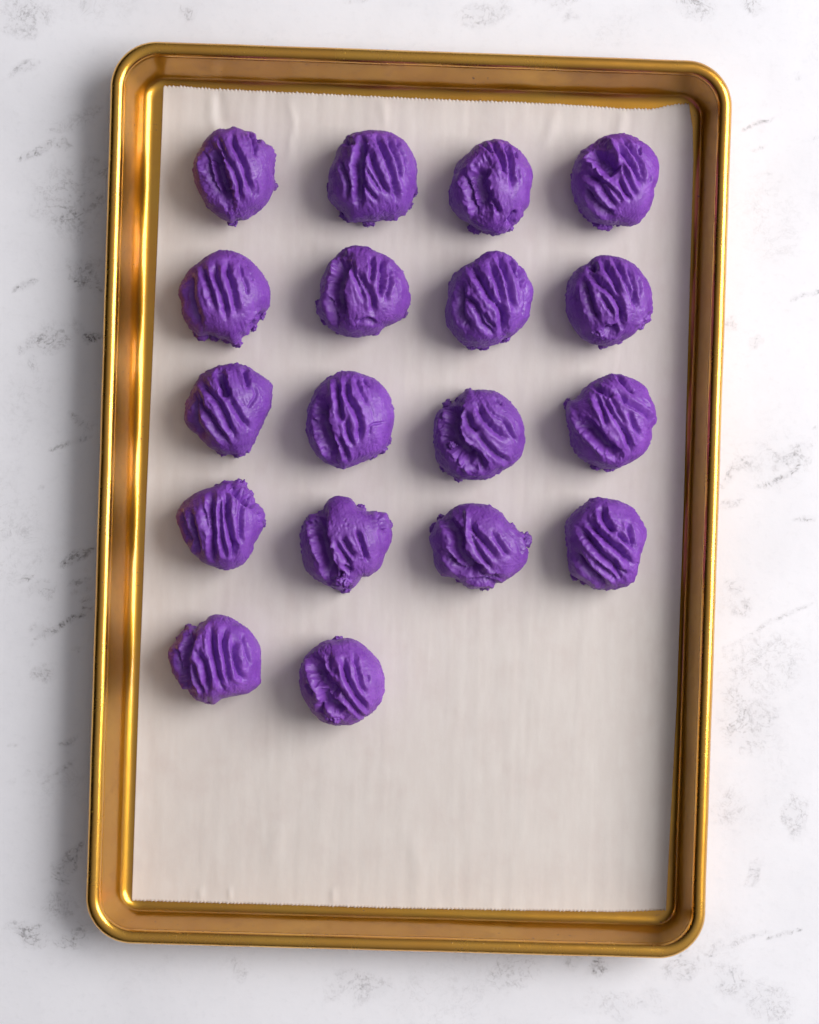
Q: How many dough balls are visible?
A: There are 18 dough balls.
